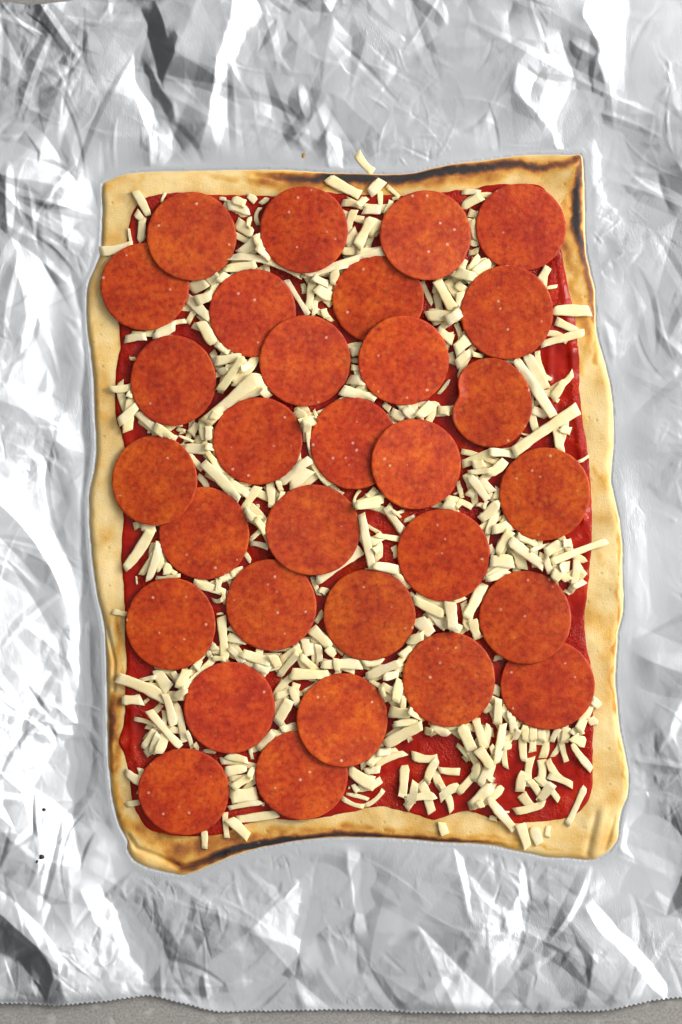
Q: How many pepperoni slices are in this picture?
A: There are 30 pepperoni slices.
